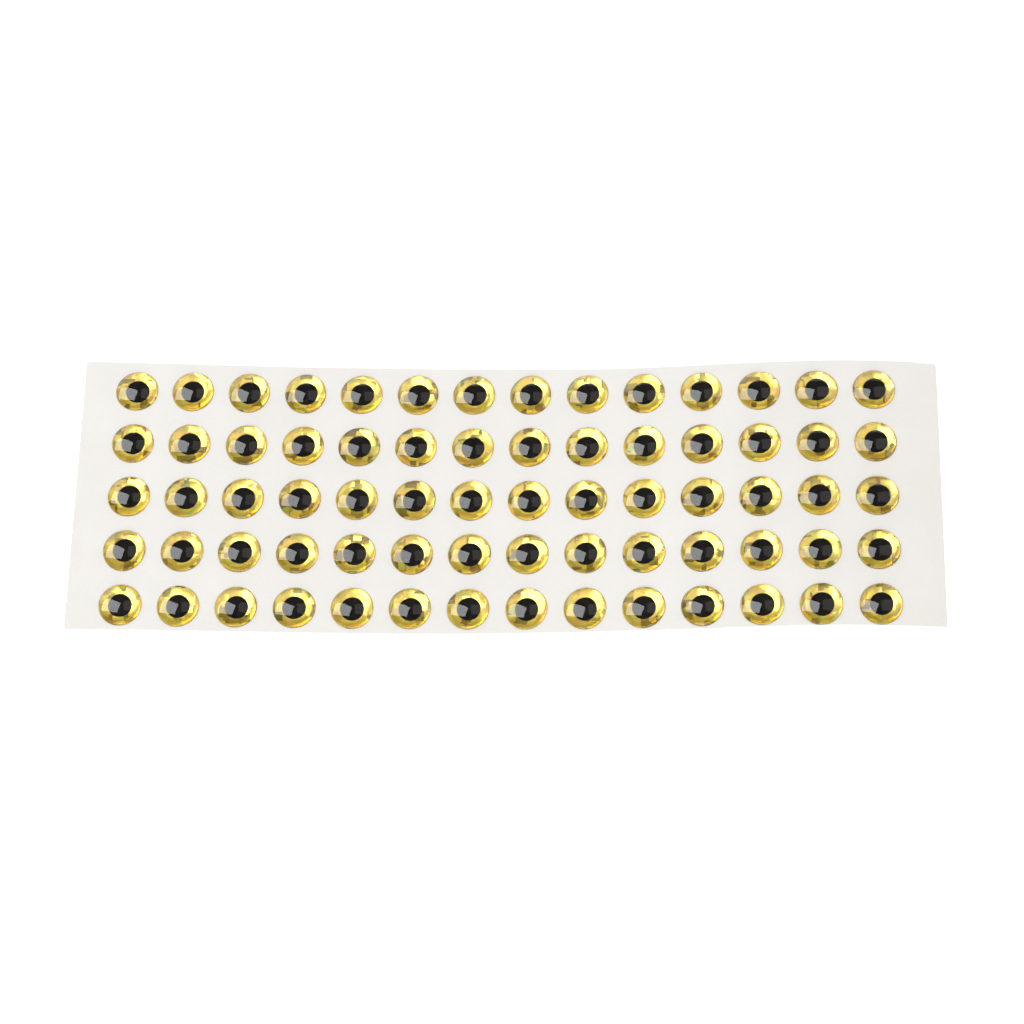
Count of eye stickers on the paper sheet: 70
